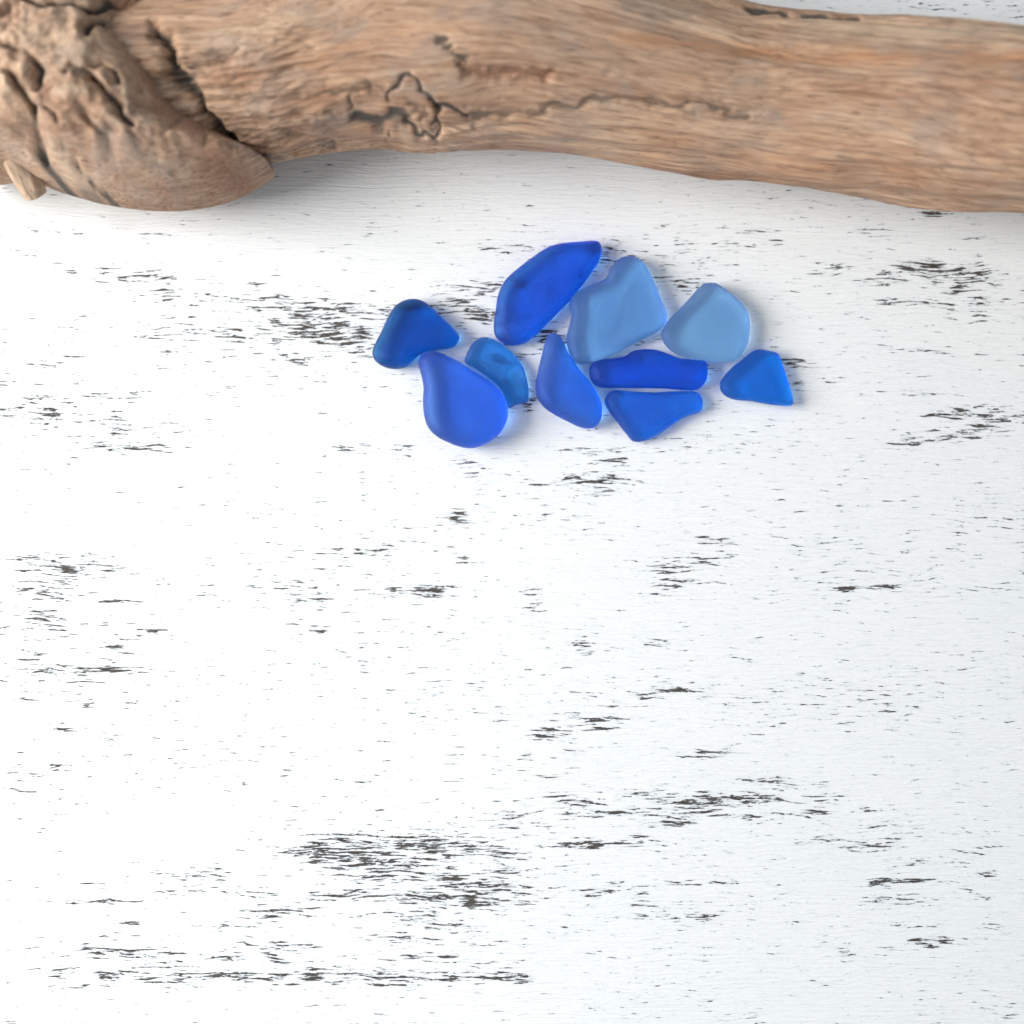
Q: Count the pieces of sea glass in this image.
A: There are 10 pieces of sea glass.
